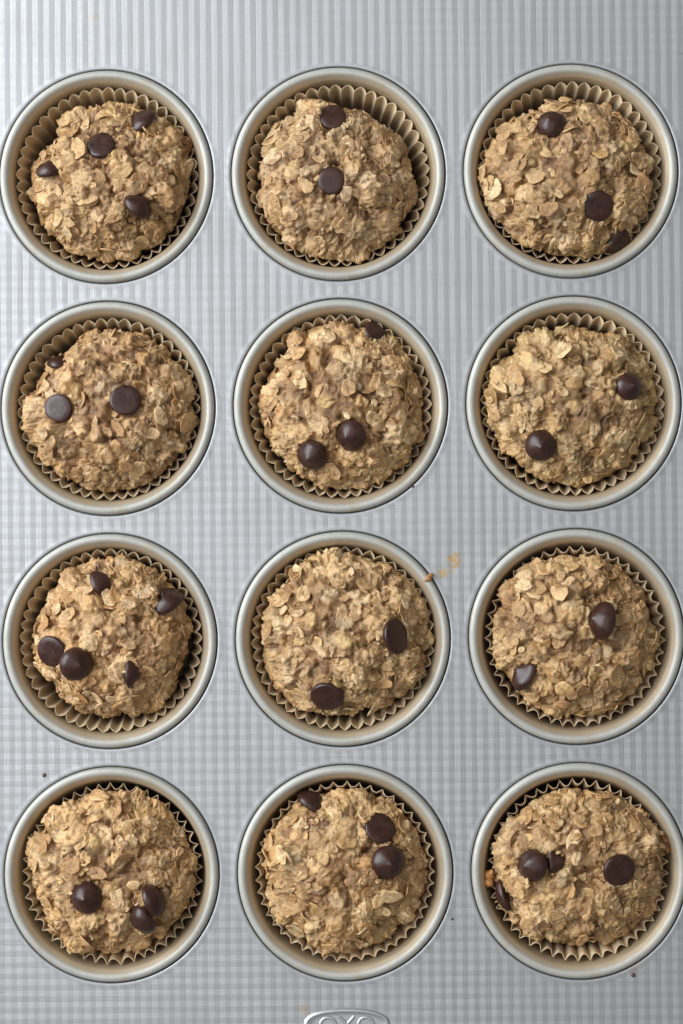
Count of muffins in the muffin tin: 12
